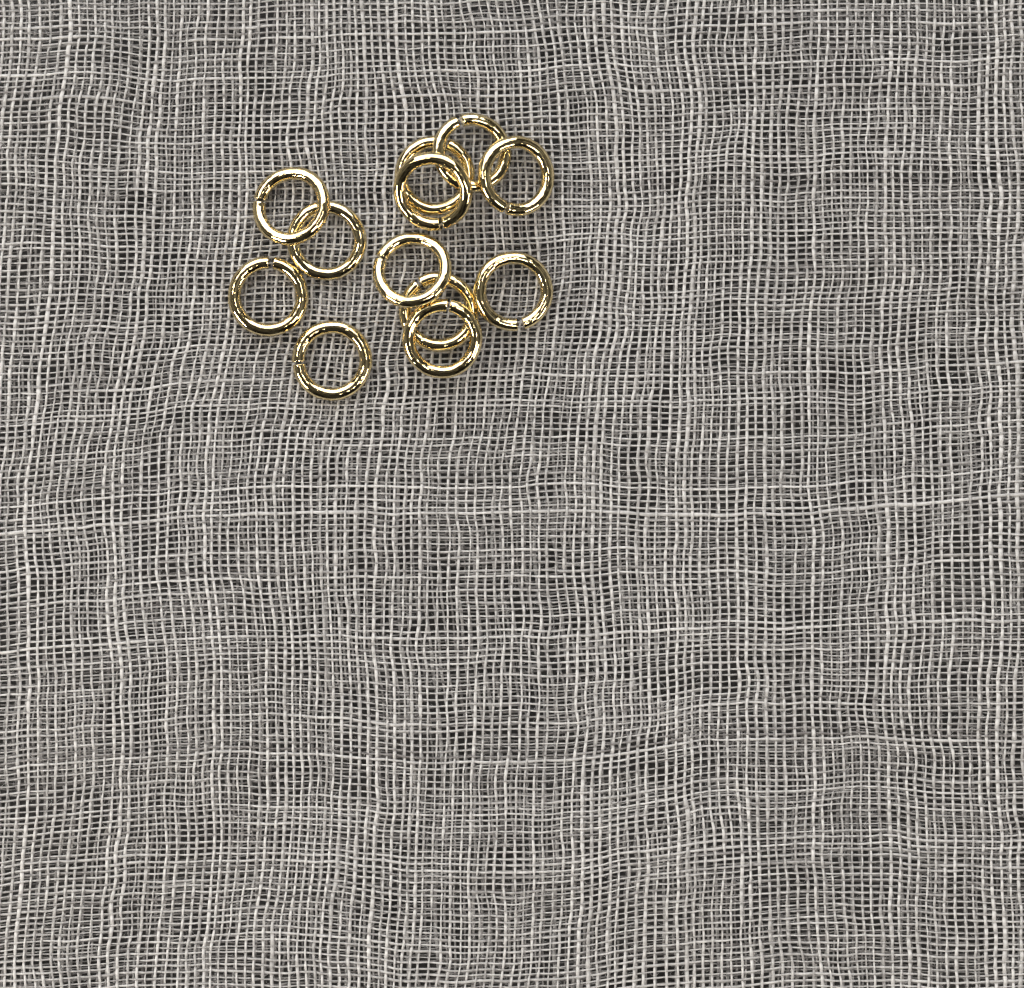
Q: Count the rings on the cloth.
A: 12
